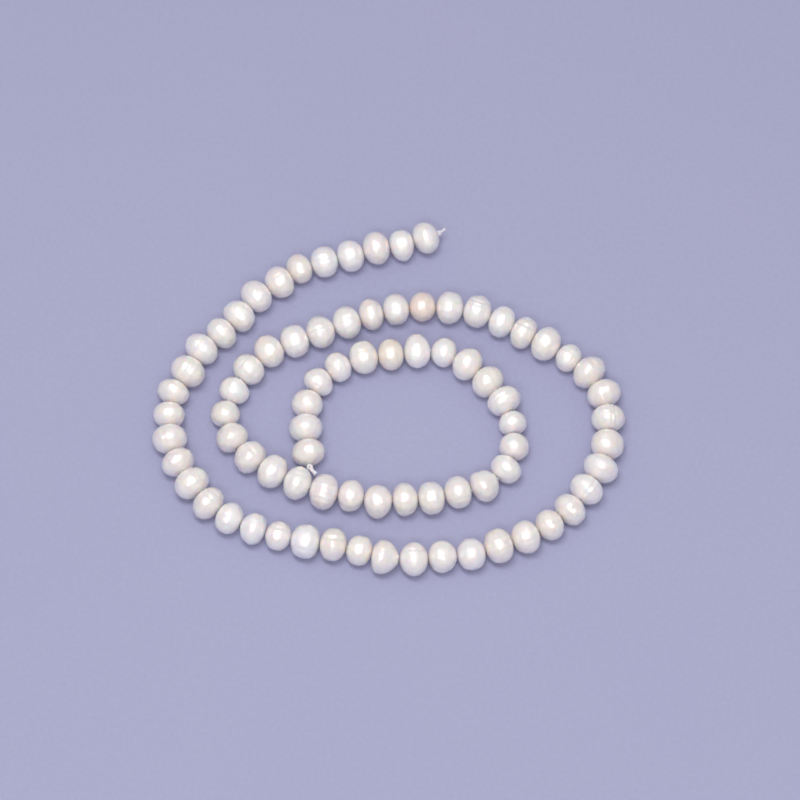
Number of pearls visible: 80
